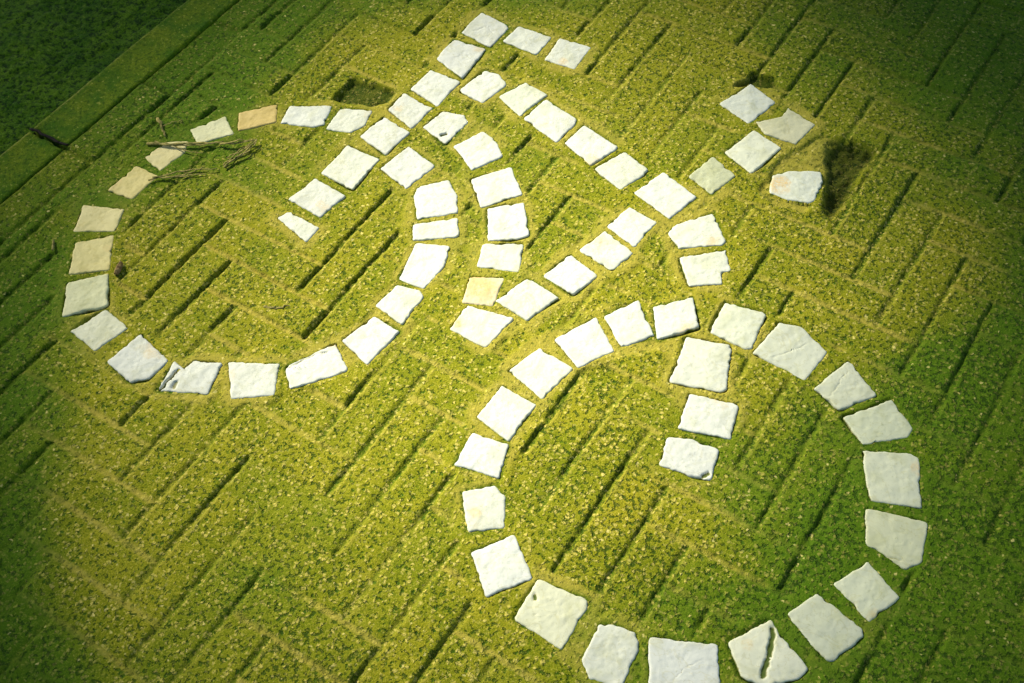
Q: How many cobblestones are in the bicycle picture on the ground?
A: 77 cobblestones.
